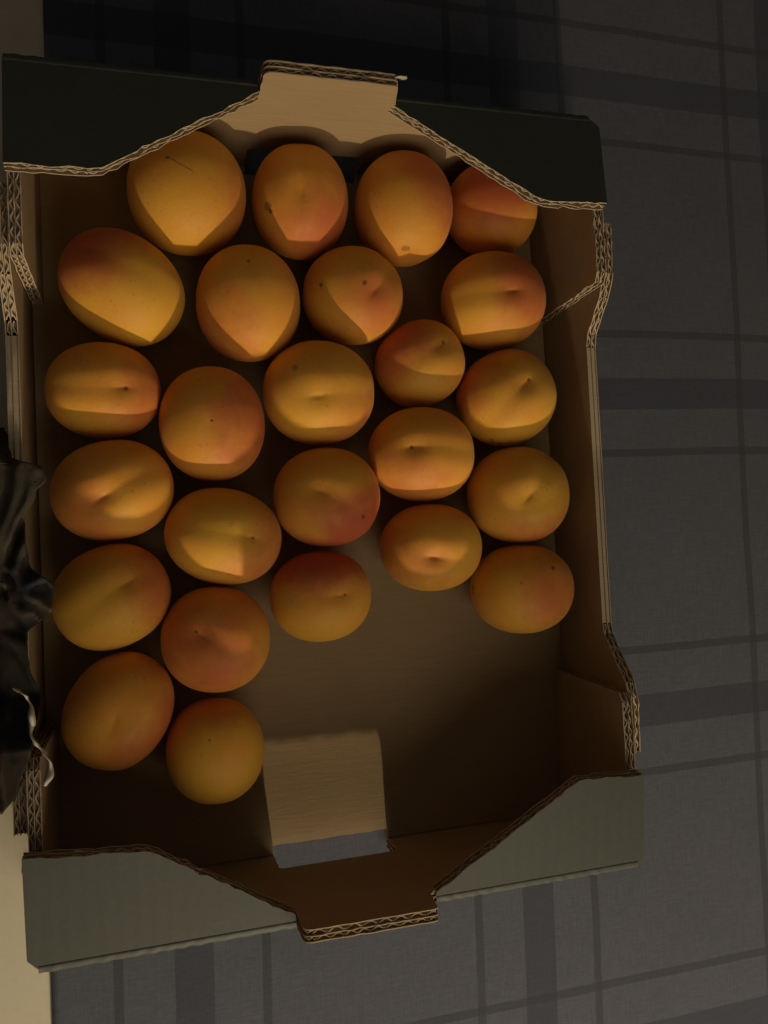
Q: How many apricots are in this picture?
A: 25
